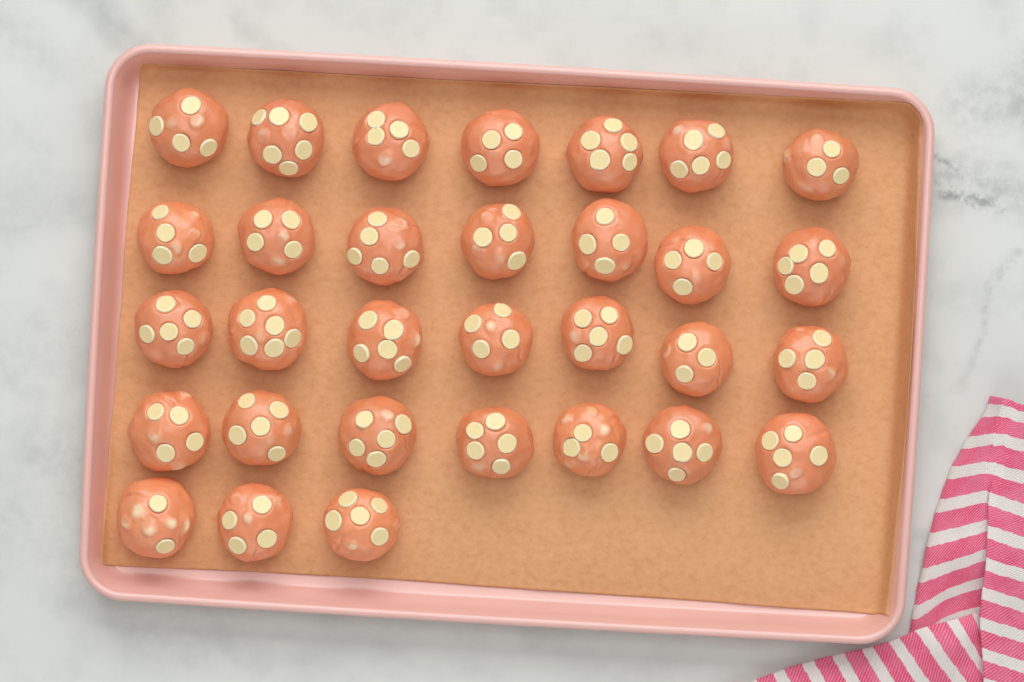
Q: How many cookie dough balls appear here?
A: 31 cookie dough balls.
